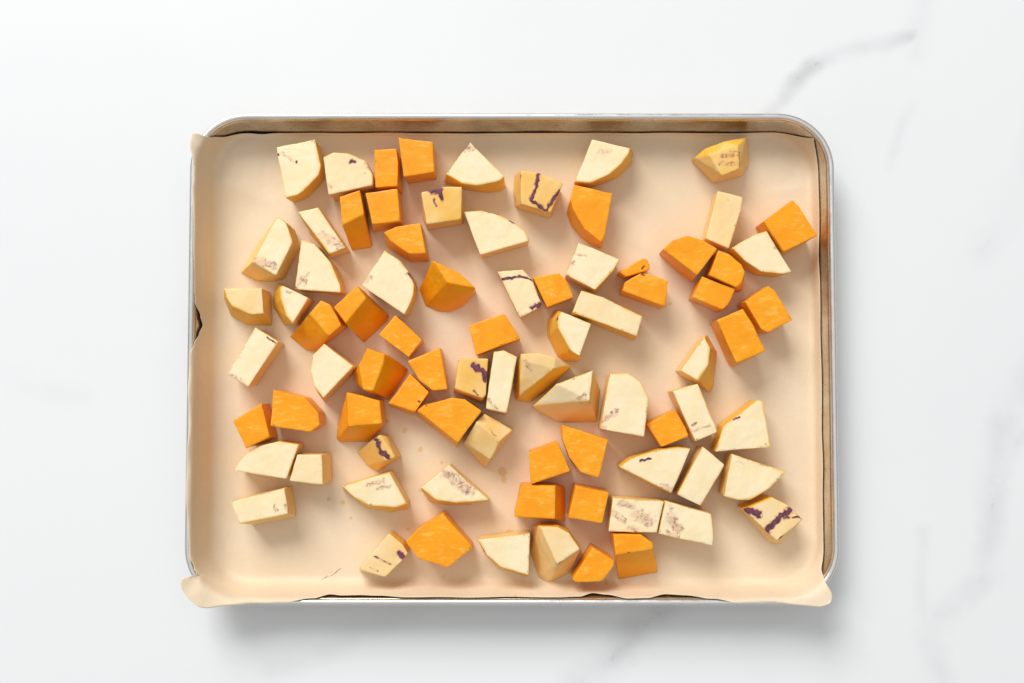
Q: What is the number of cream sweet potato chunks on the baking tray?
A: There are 46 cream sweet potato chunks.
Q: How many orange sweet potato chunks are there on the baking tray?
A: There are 35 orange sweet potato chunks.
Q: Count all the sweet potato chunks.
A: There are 81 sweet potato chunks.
